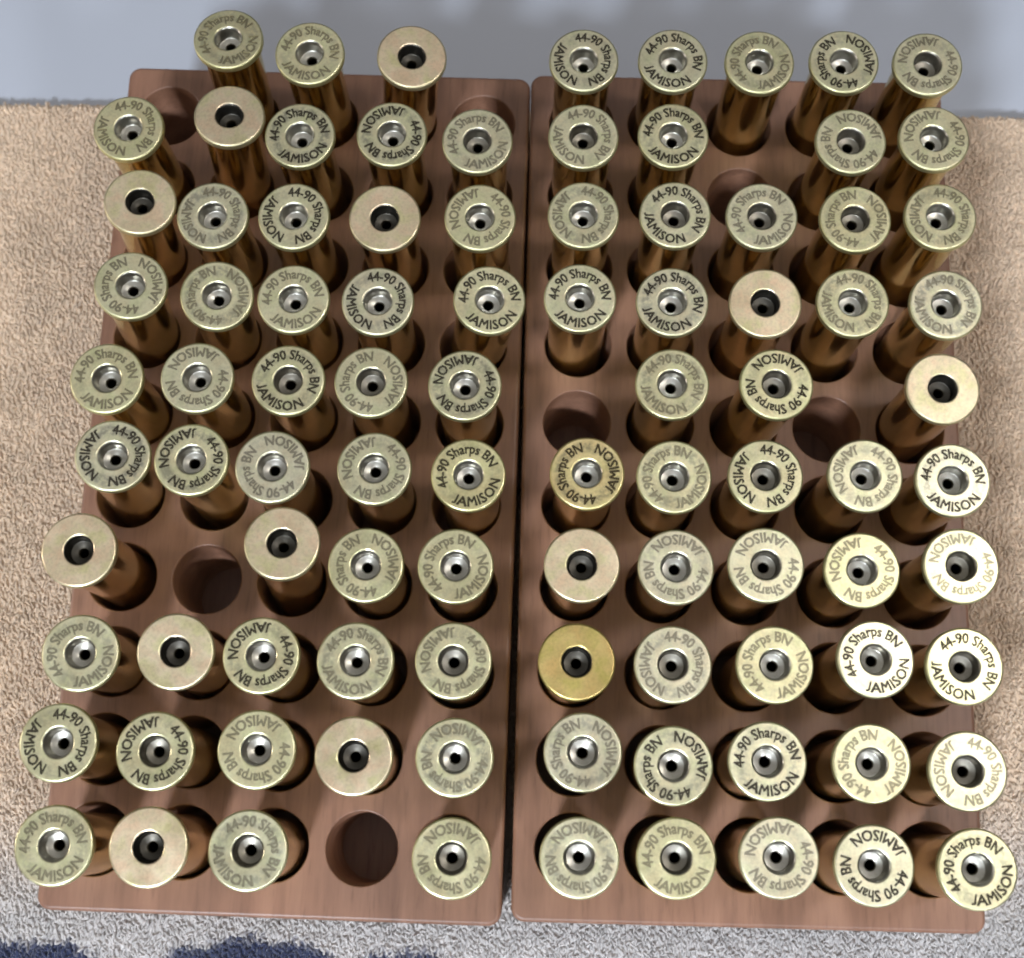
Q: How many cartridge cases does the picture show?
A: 93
